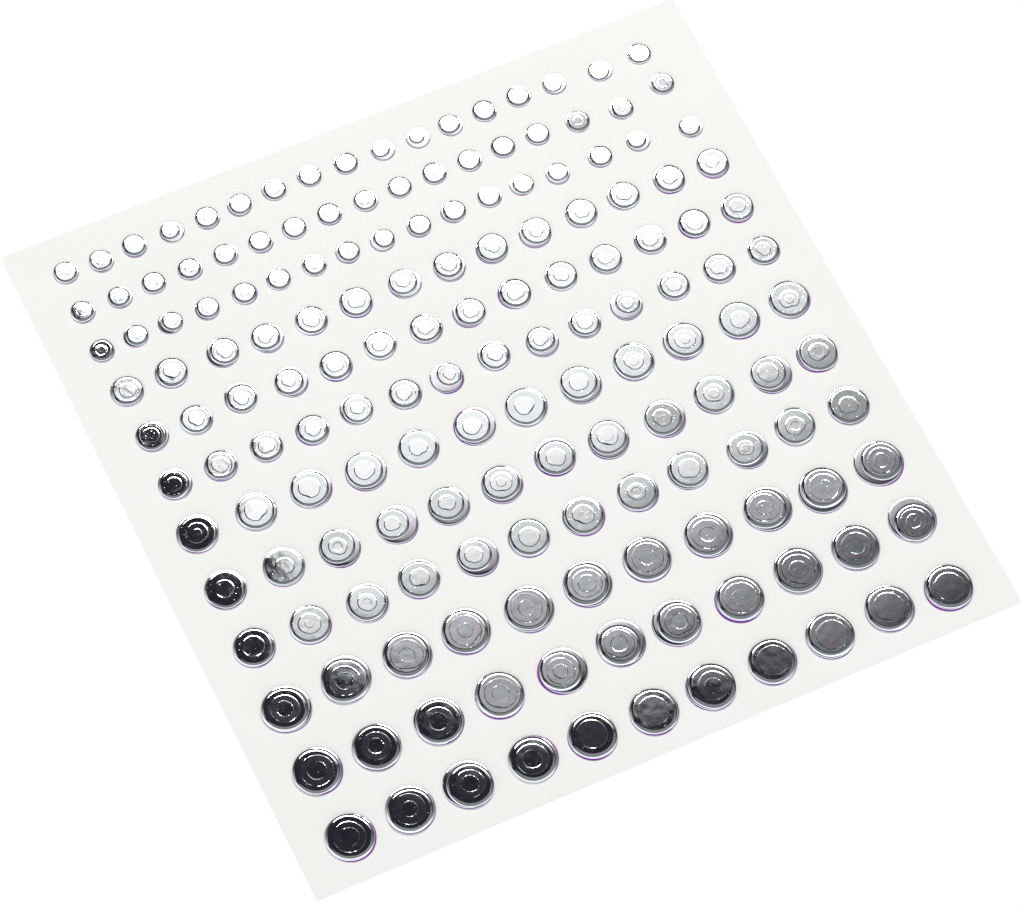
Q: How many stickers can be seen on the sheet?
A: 162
